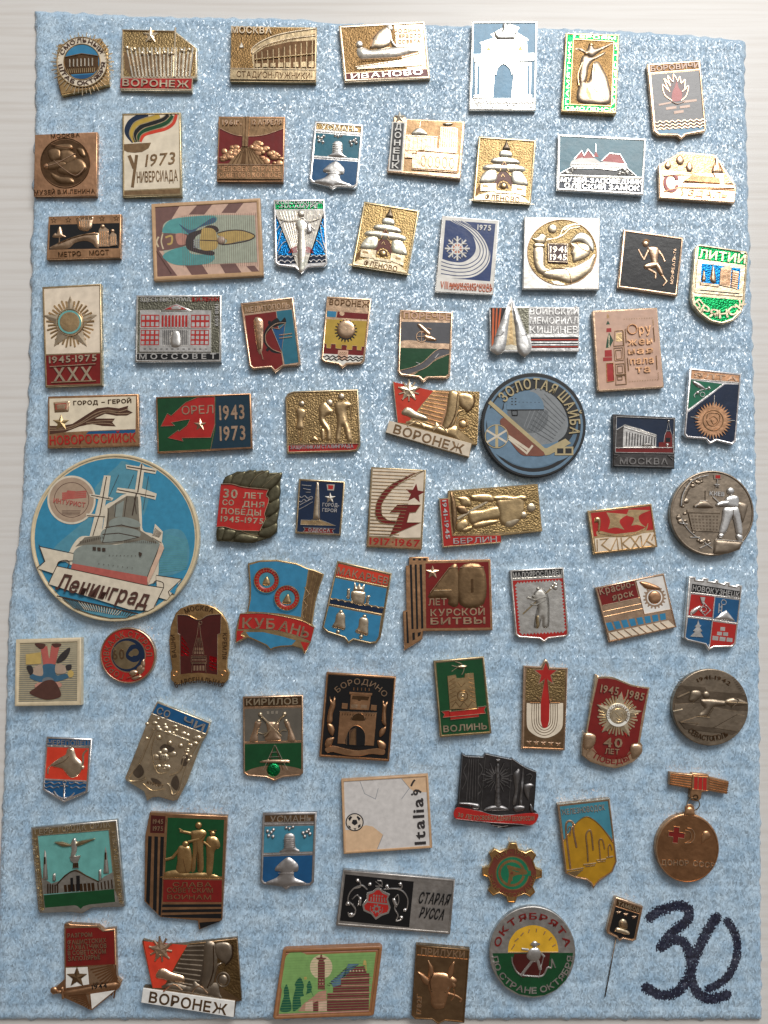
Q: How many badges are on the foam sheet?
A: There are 76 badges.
